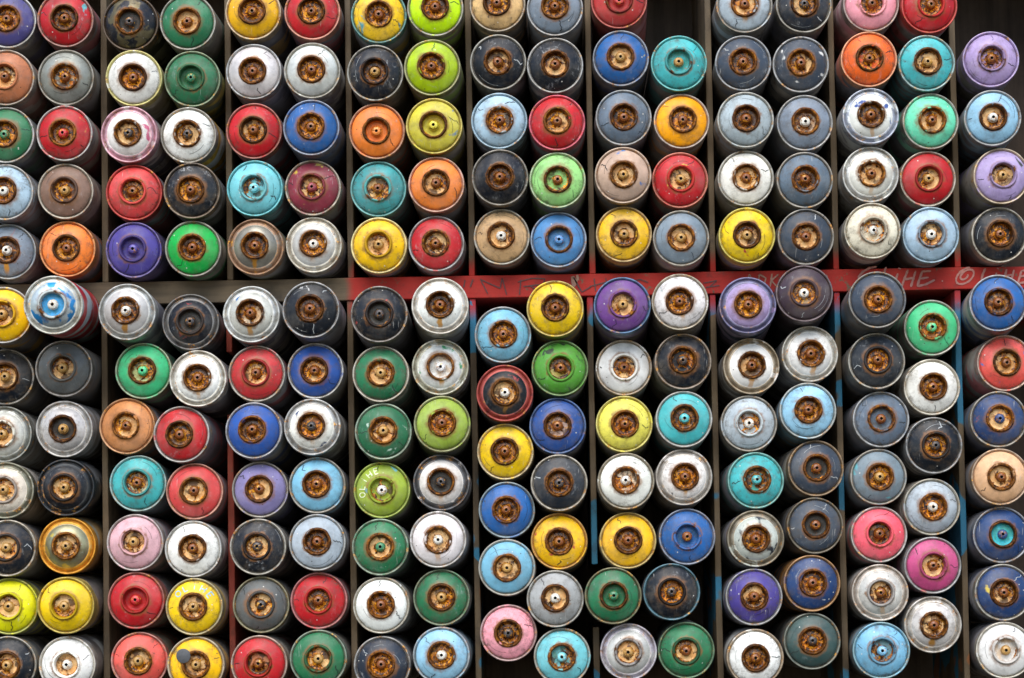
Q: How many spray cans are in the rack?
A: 200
